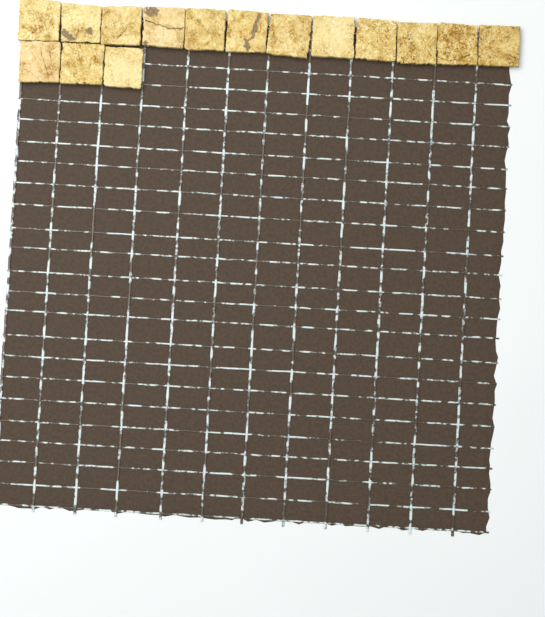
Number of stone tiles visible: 15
